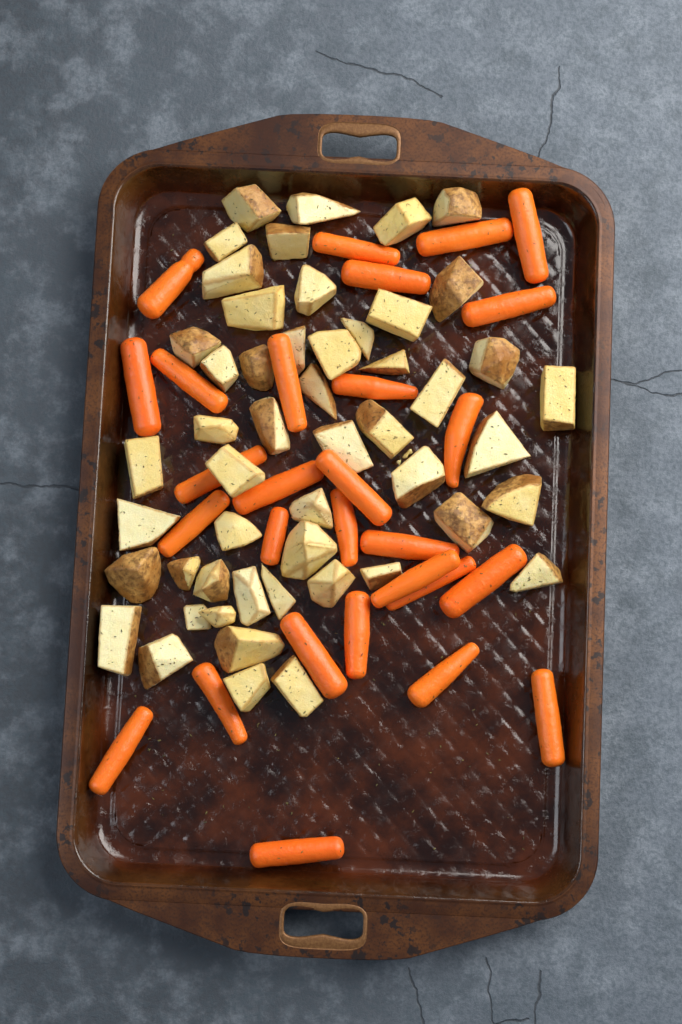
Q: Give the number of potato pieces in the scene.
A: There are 51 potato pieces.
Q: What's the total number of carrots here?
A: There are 28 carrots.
